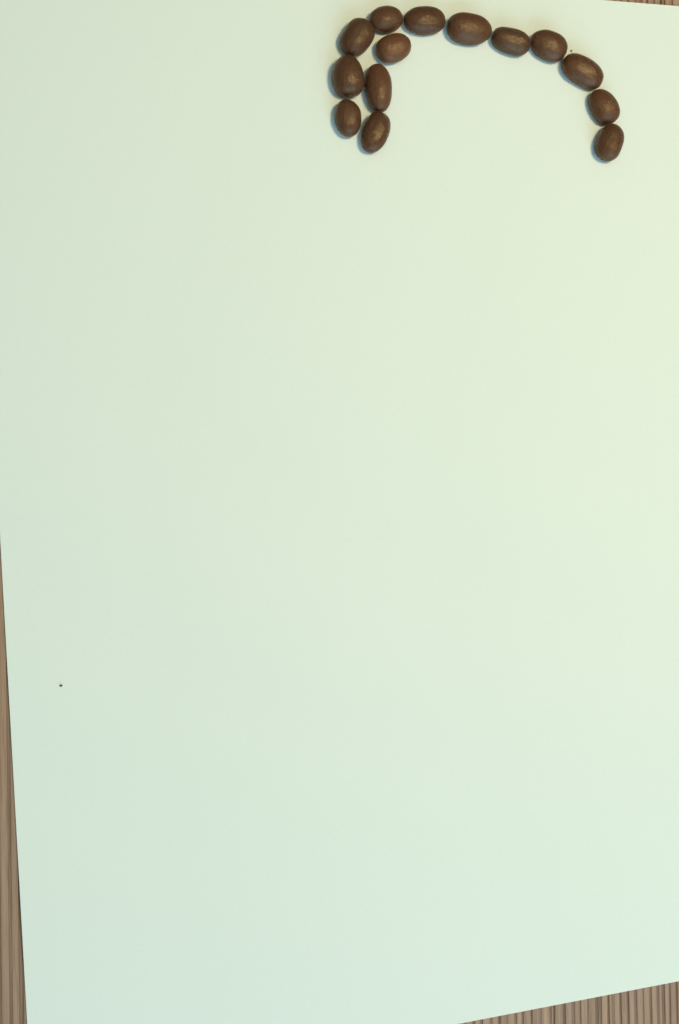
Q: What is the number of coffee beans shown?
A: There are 14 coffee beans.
